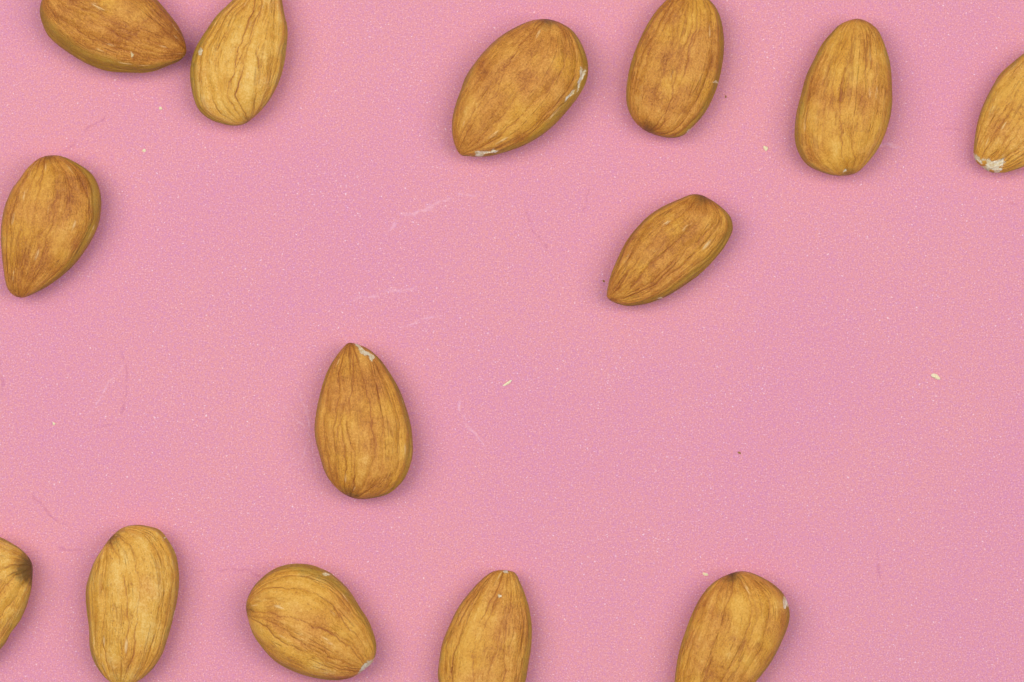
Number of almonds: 14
